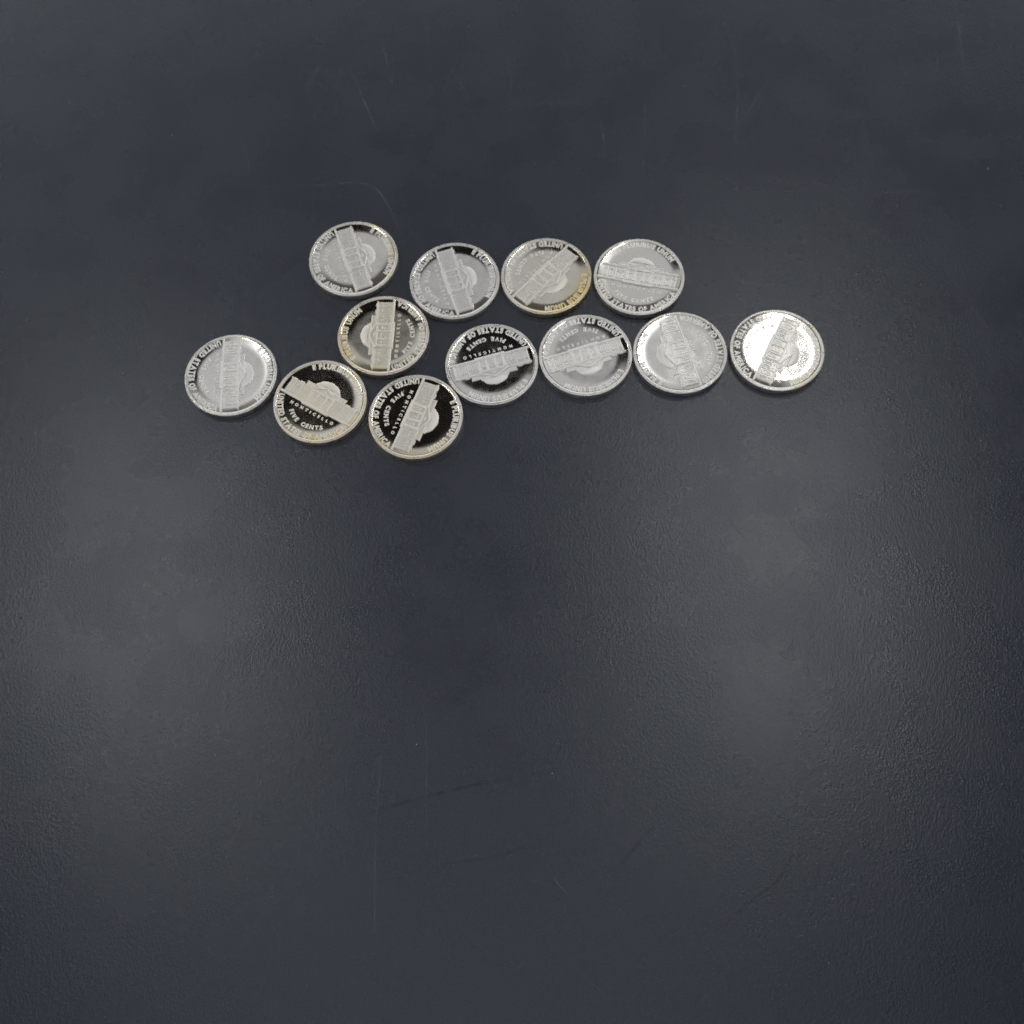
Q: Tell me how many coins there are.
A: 12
